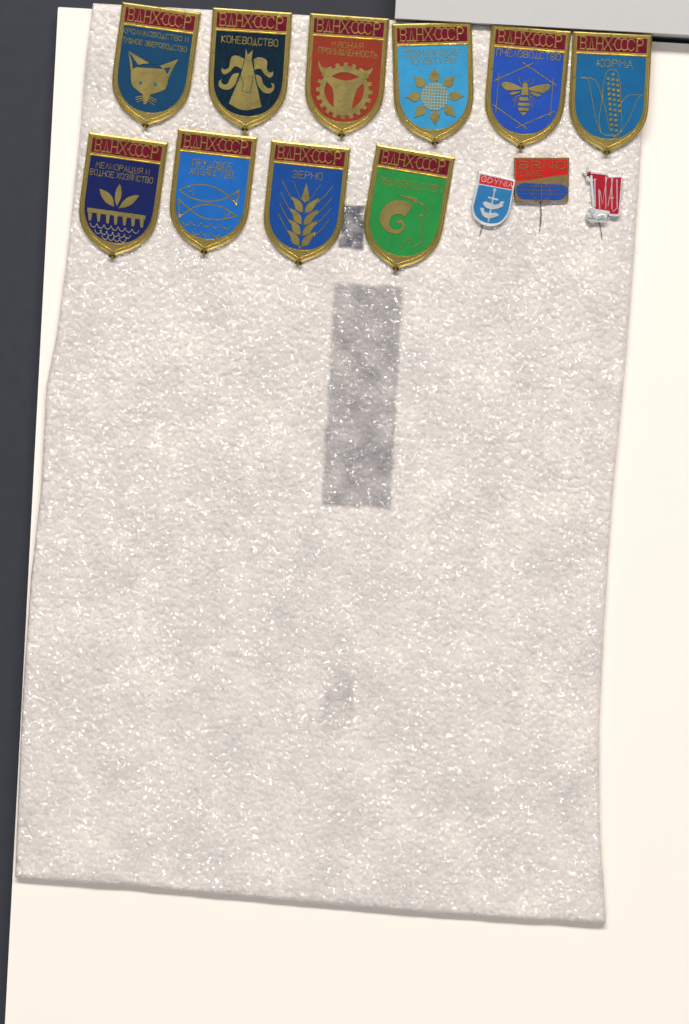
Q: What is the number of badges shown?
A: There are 13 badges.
